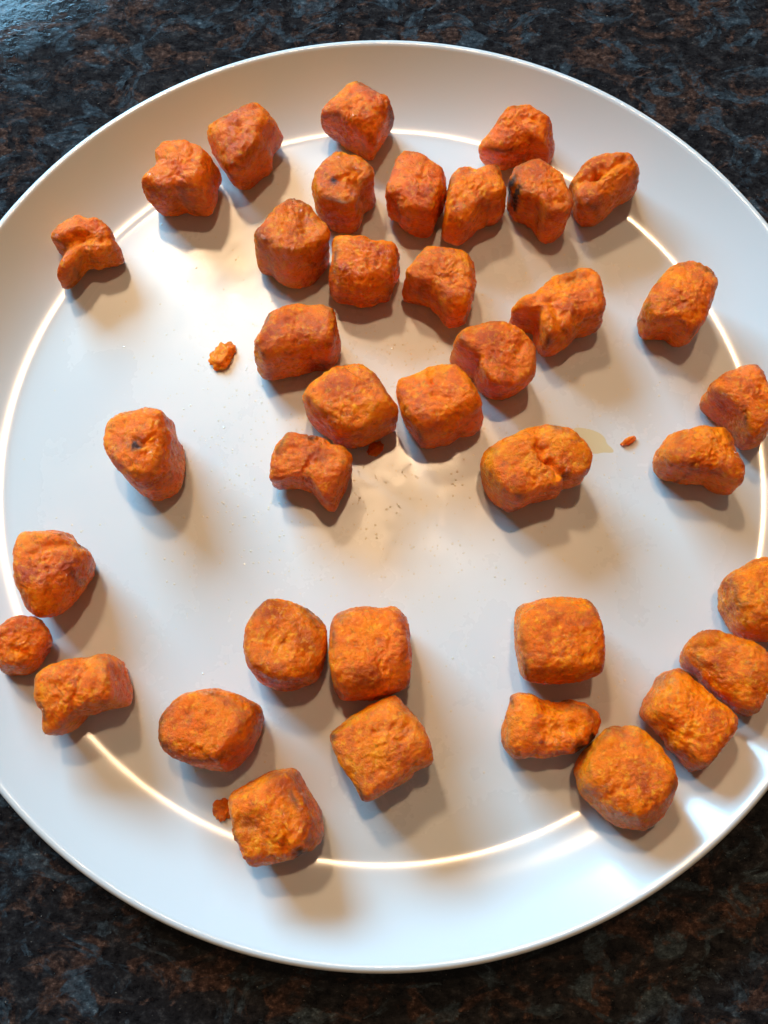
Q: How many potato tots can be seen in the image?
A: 38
